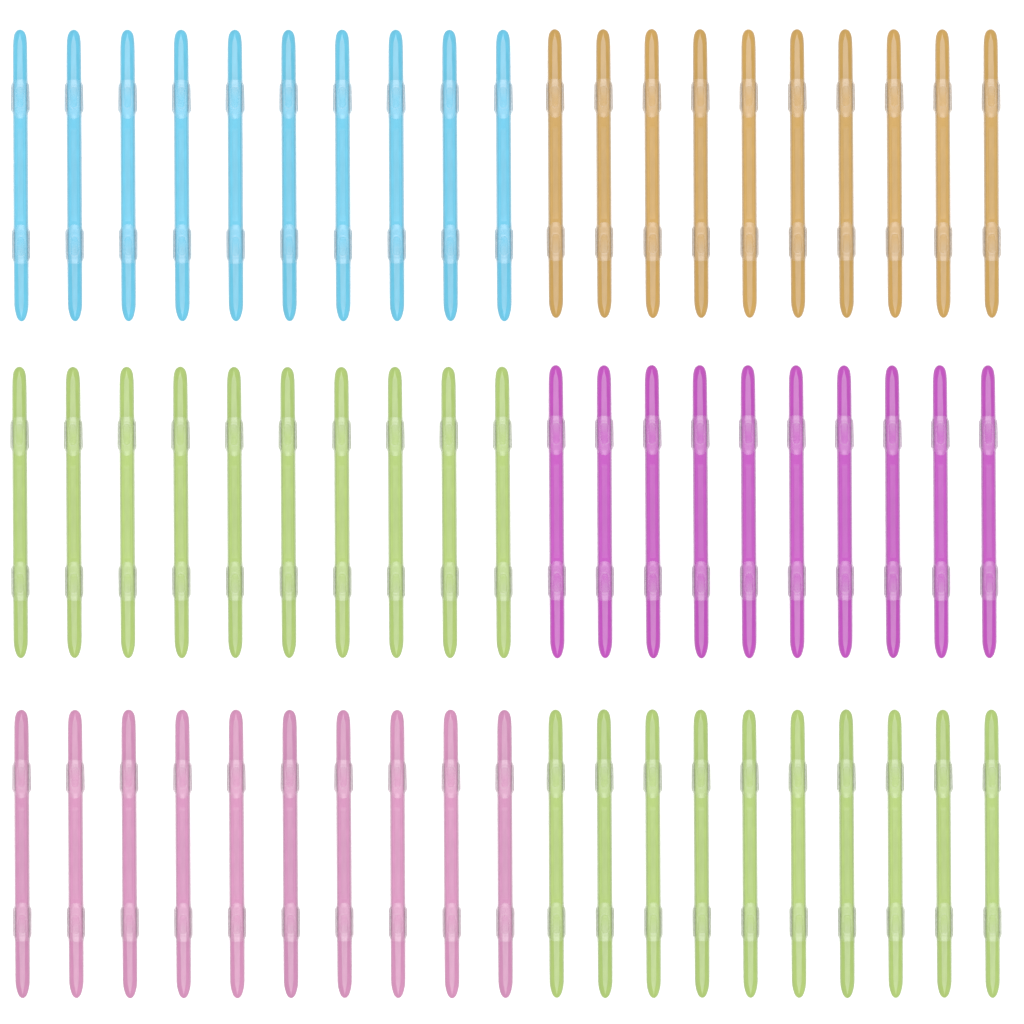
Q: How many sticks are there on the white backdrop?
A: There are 60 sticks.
